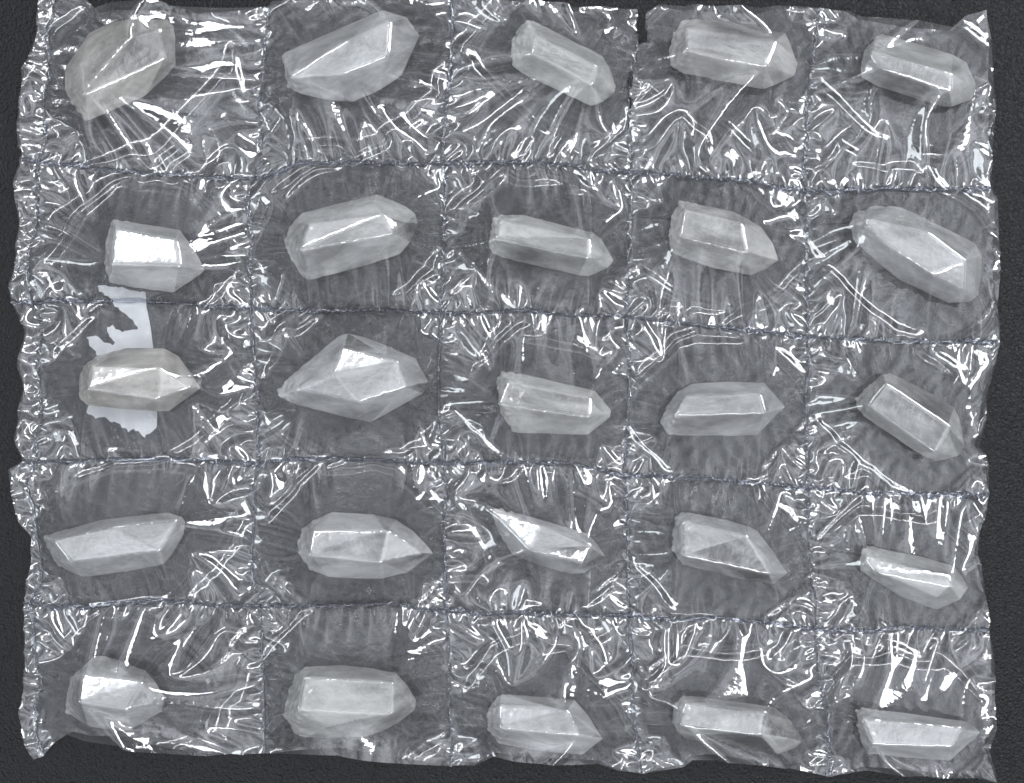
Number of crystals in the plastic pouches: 25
